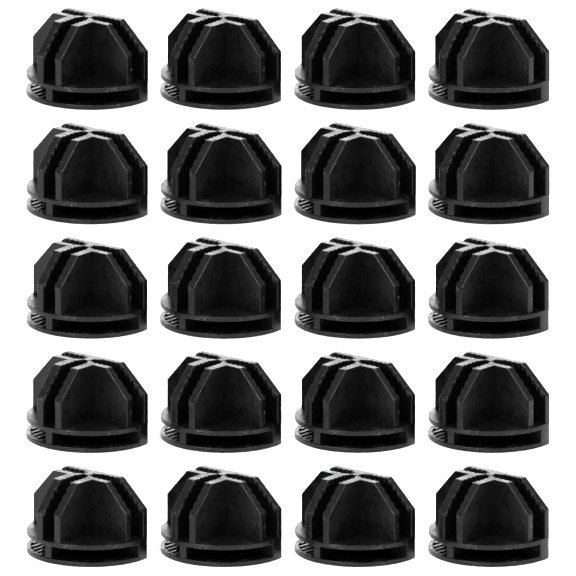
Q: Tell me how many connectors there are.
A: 20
